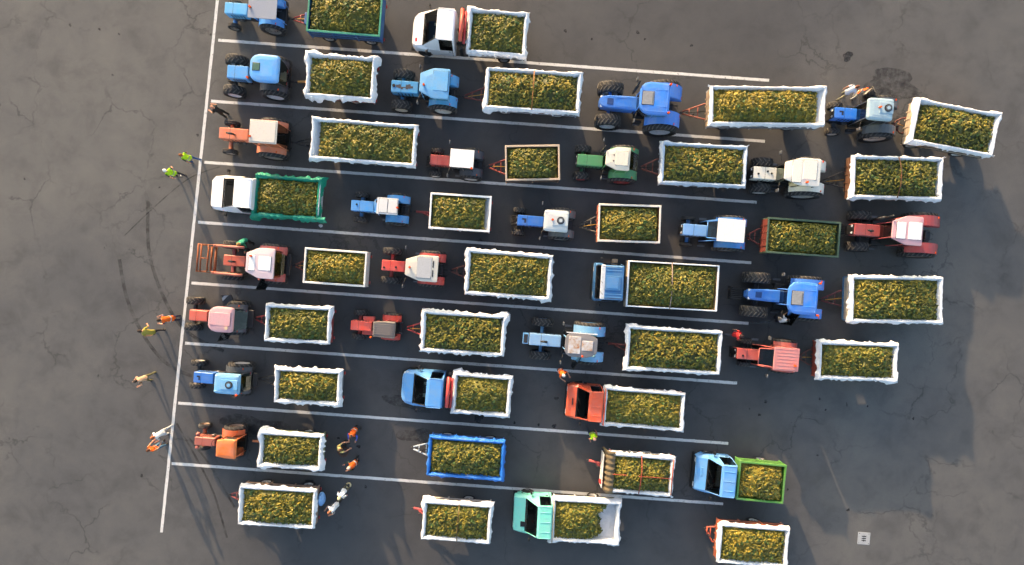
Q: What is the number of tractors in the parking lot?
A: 22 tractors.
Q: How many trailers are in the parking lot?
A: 26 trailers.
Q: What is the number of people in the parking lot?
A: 20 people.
